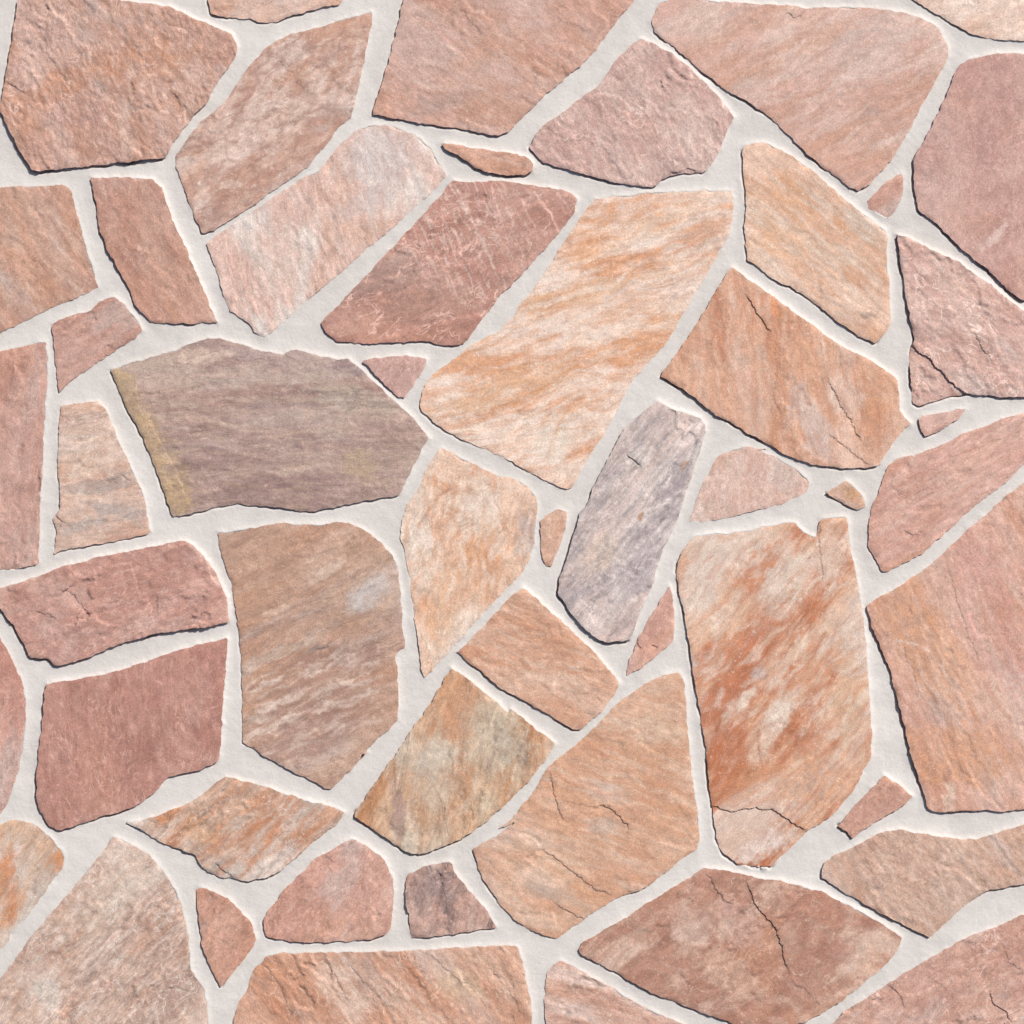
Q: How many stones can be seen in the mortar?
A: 52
